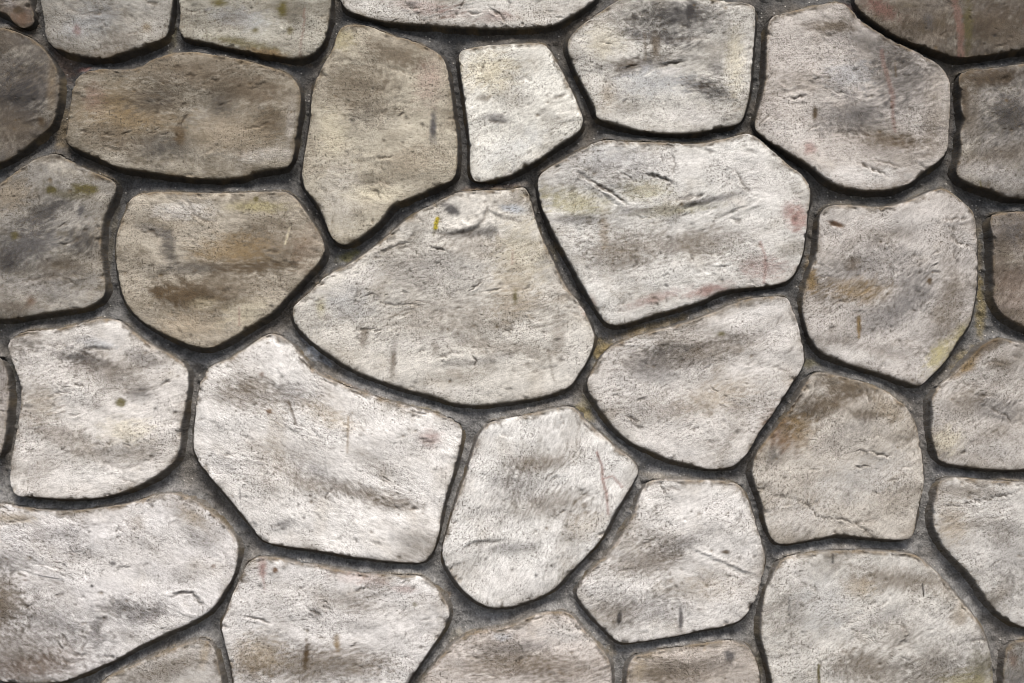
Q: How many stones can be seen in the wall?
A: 34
